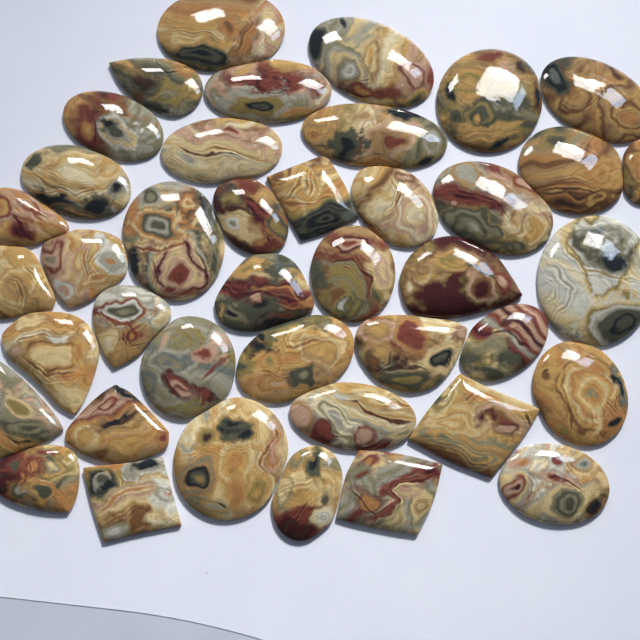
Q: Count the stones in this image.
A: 41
